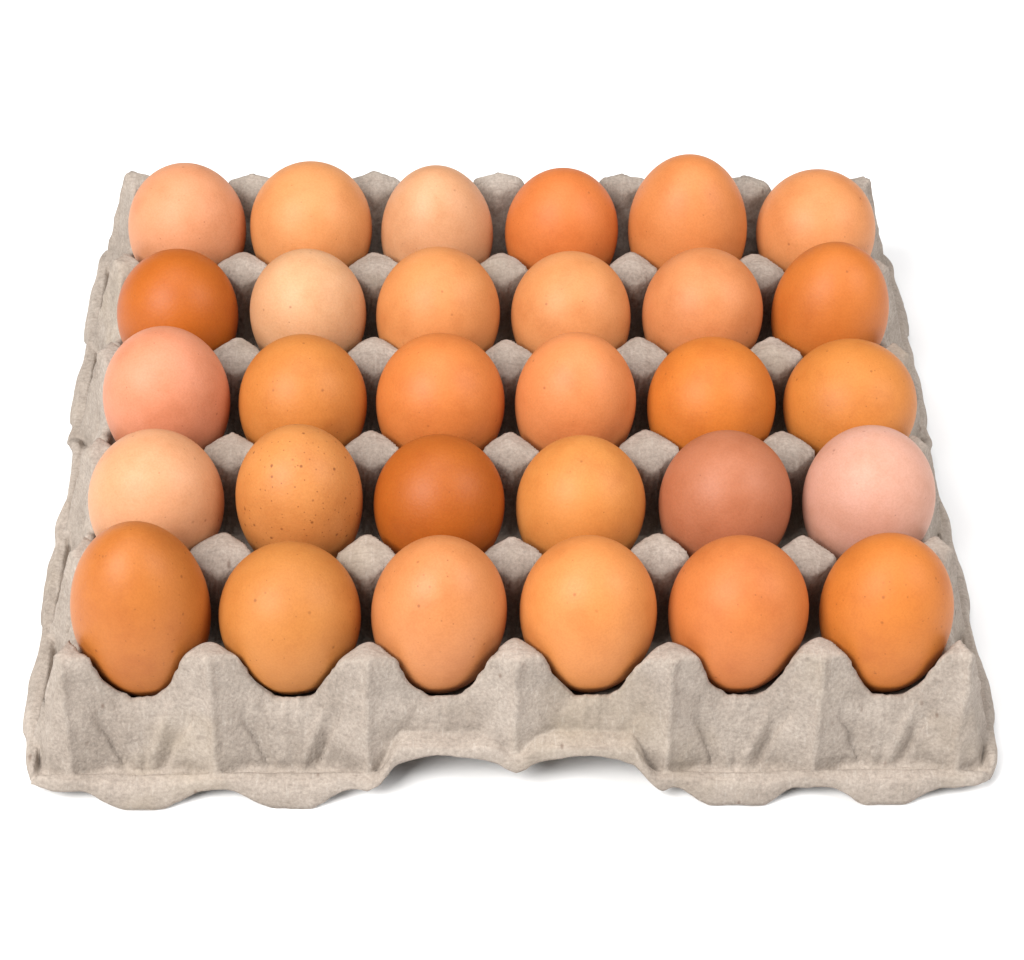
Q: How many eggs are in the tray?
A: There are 30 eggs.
